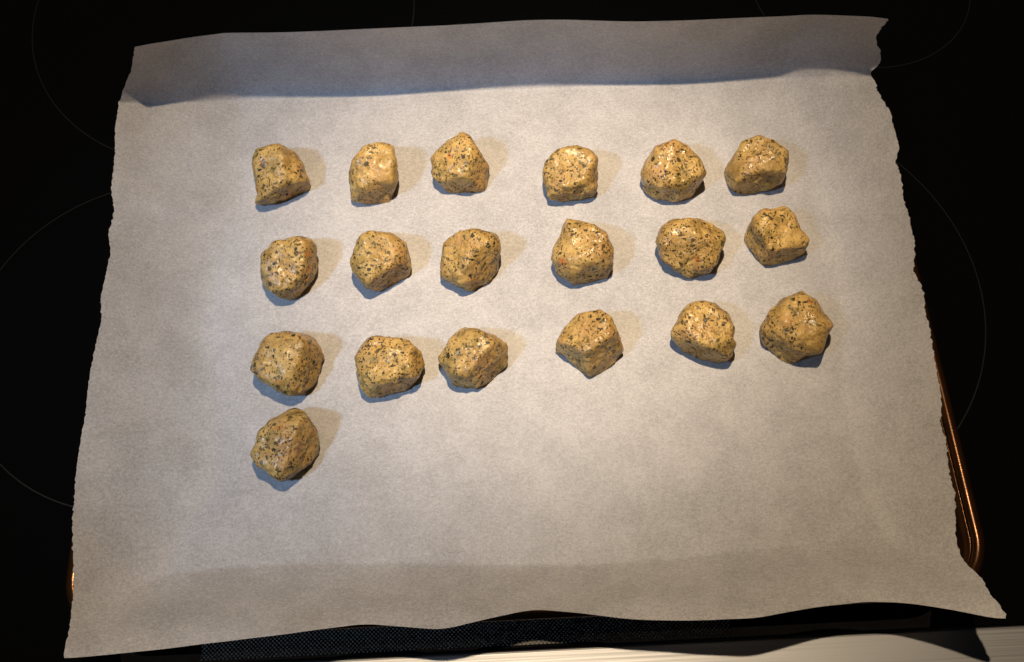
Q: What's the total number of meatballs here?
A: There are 19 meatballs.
